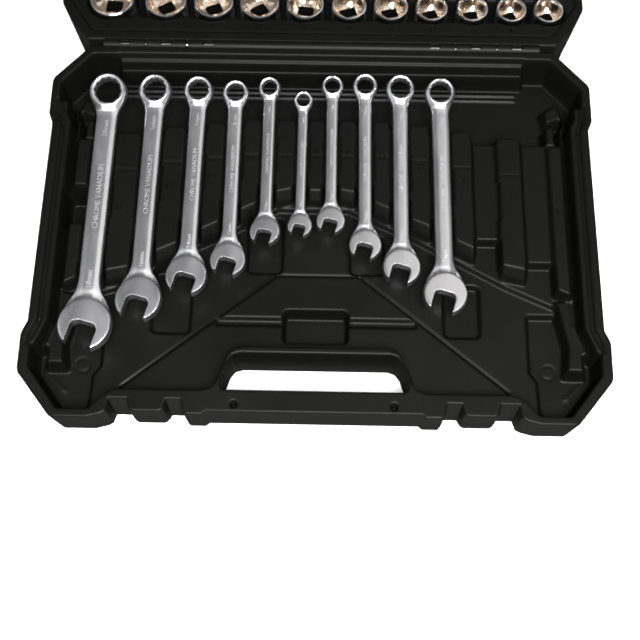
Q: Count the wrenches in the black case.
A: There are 10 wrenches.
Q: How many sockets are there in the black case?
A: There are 11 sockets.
